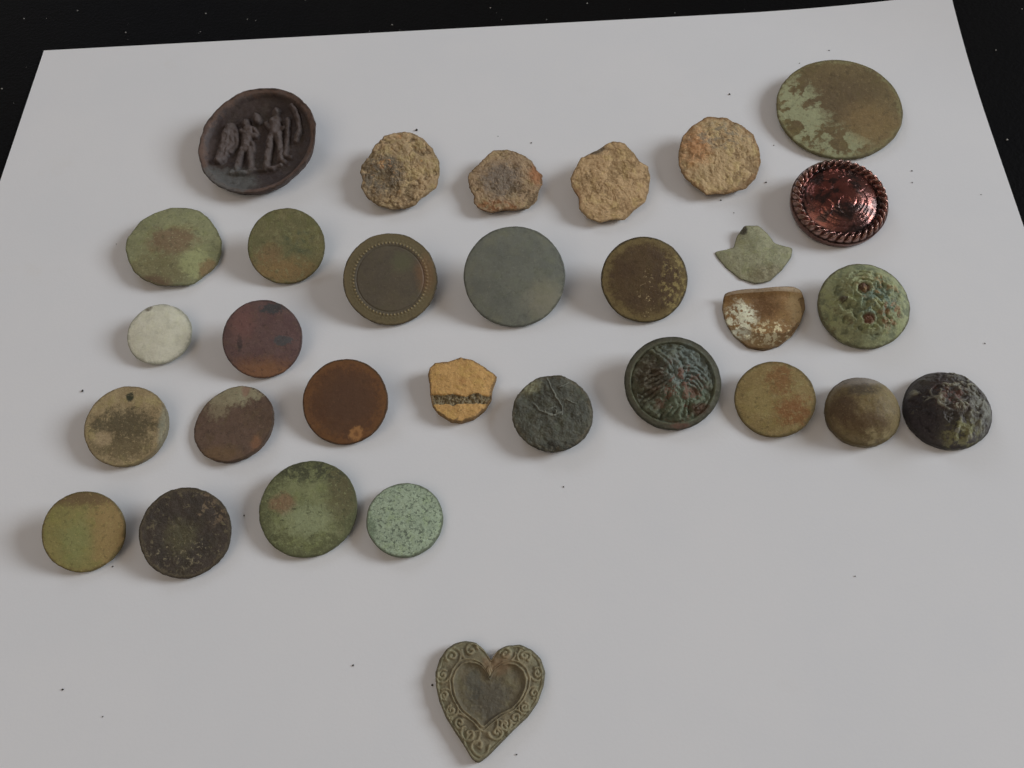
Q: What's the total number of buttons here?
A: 30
